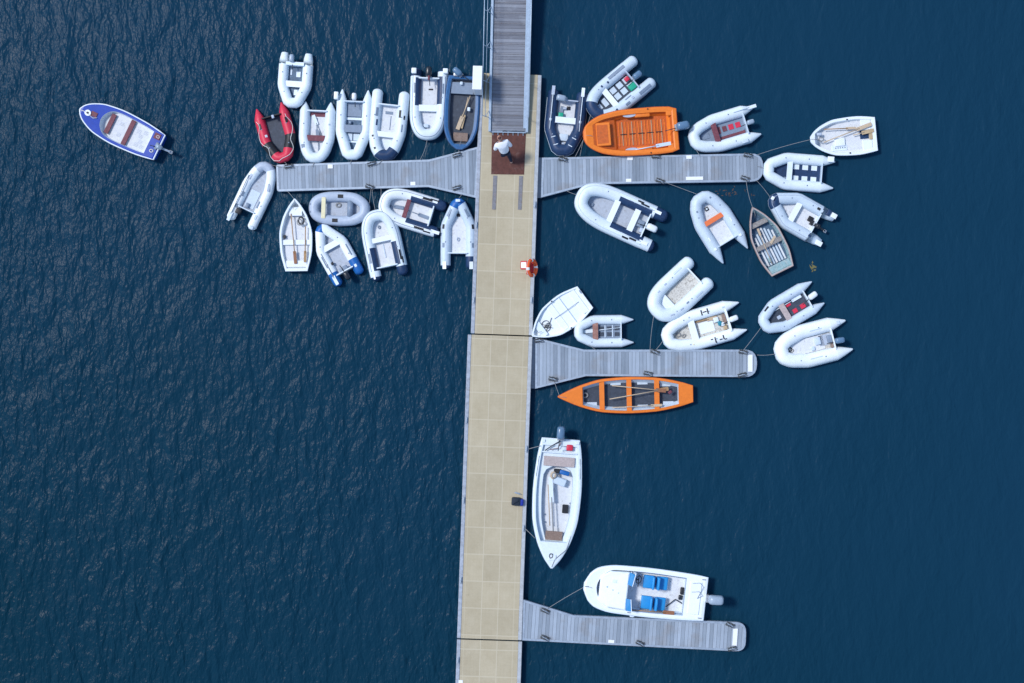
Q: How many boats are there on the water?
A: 34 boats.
